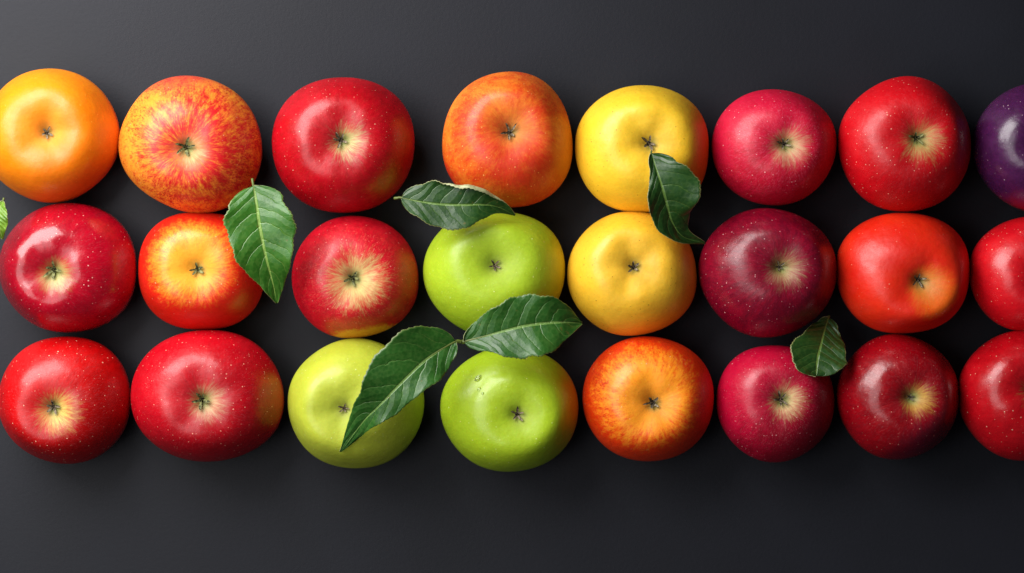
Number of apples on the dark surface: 24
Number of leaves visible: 7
